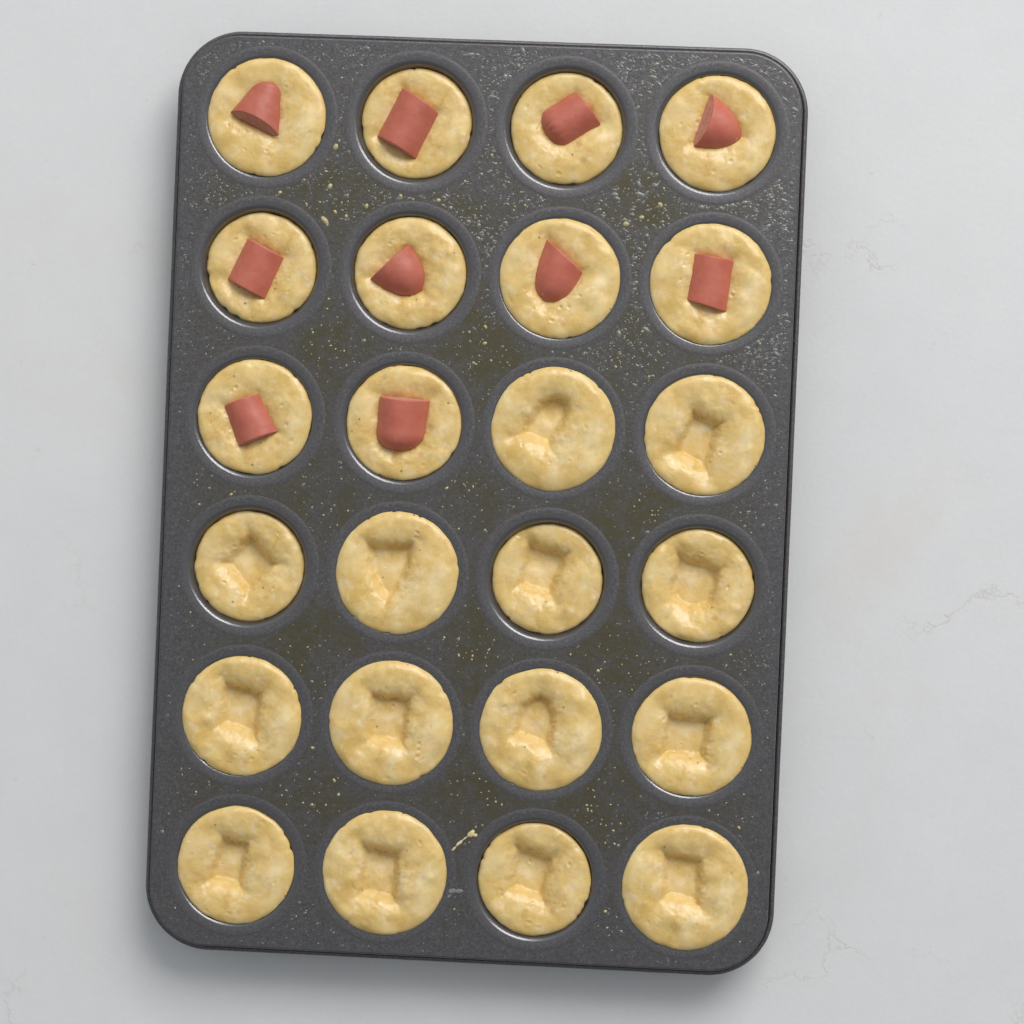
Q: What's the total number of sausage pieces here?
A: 10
